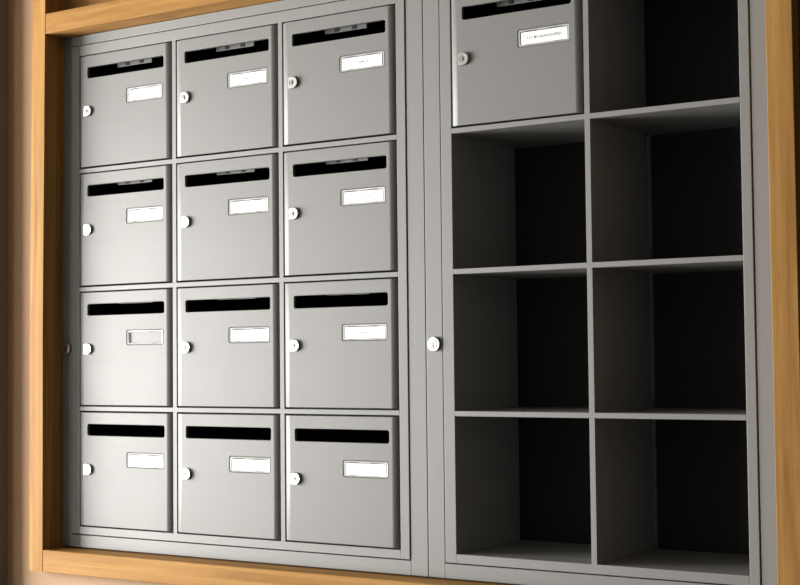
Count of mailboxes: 13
